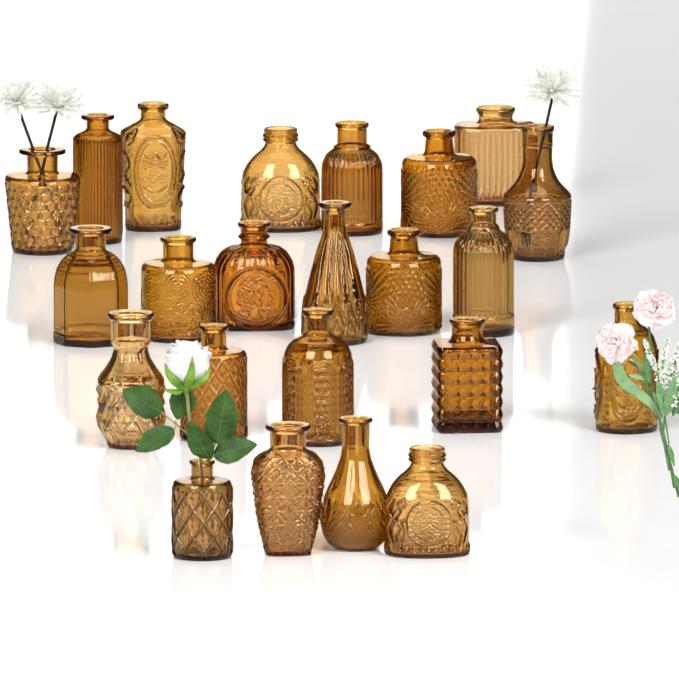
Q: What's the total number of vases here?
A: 23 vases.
